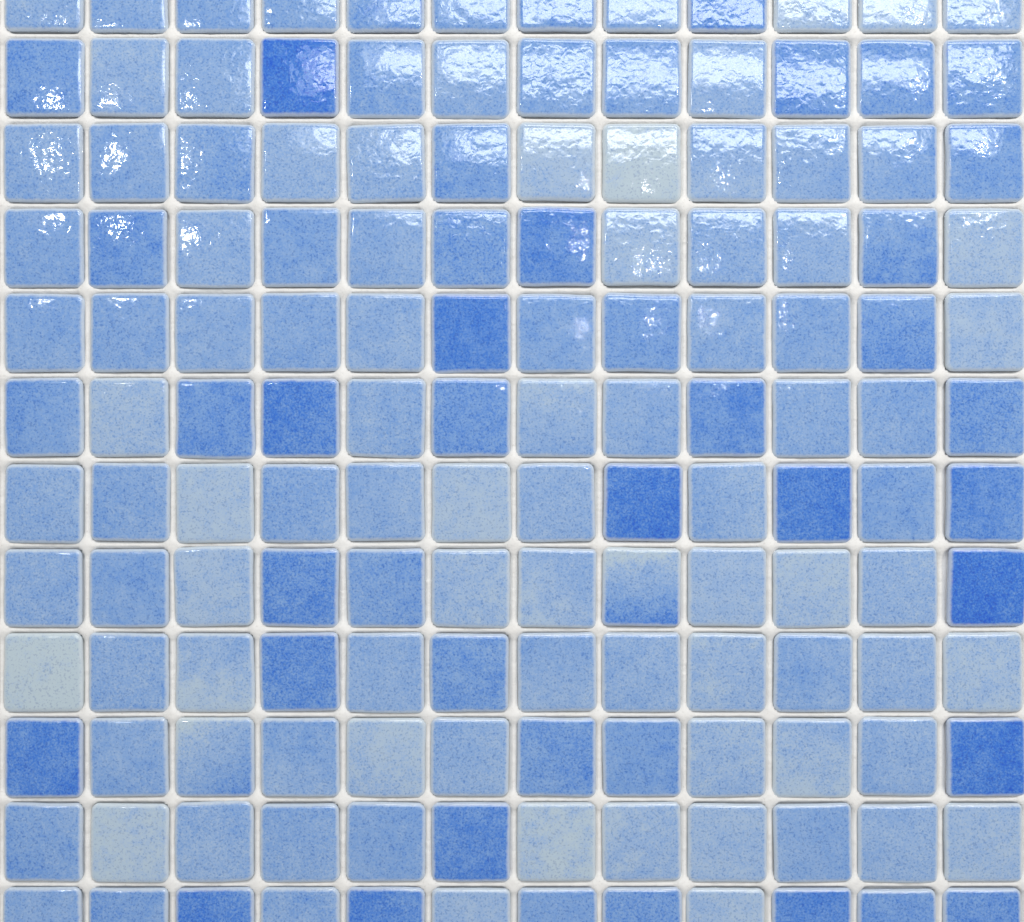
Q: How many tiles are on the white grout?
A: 144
